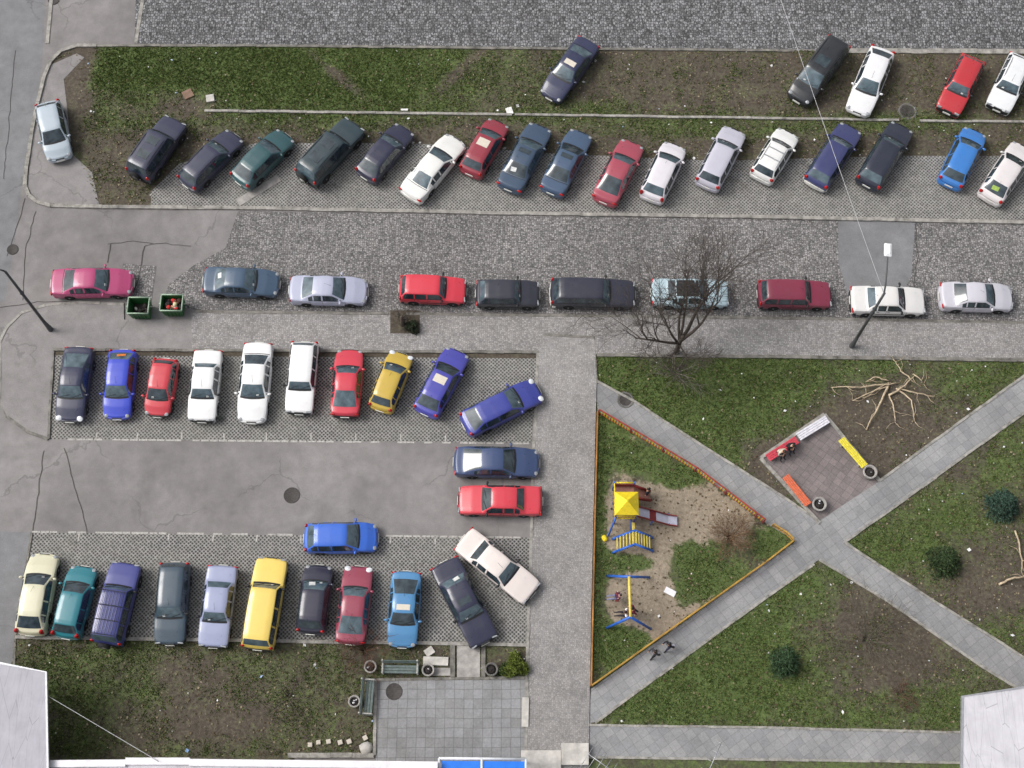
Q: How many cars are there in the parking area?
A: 57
